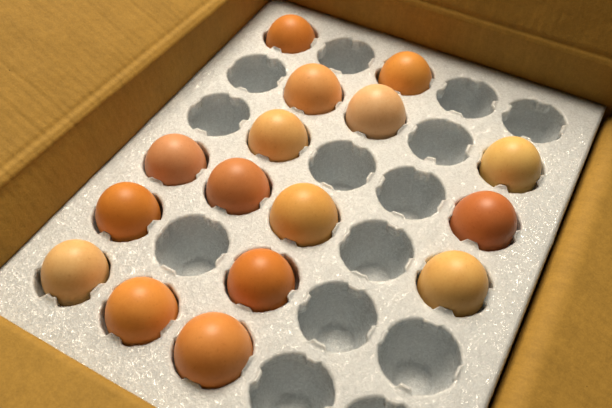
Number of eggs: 16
